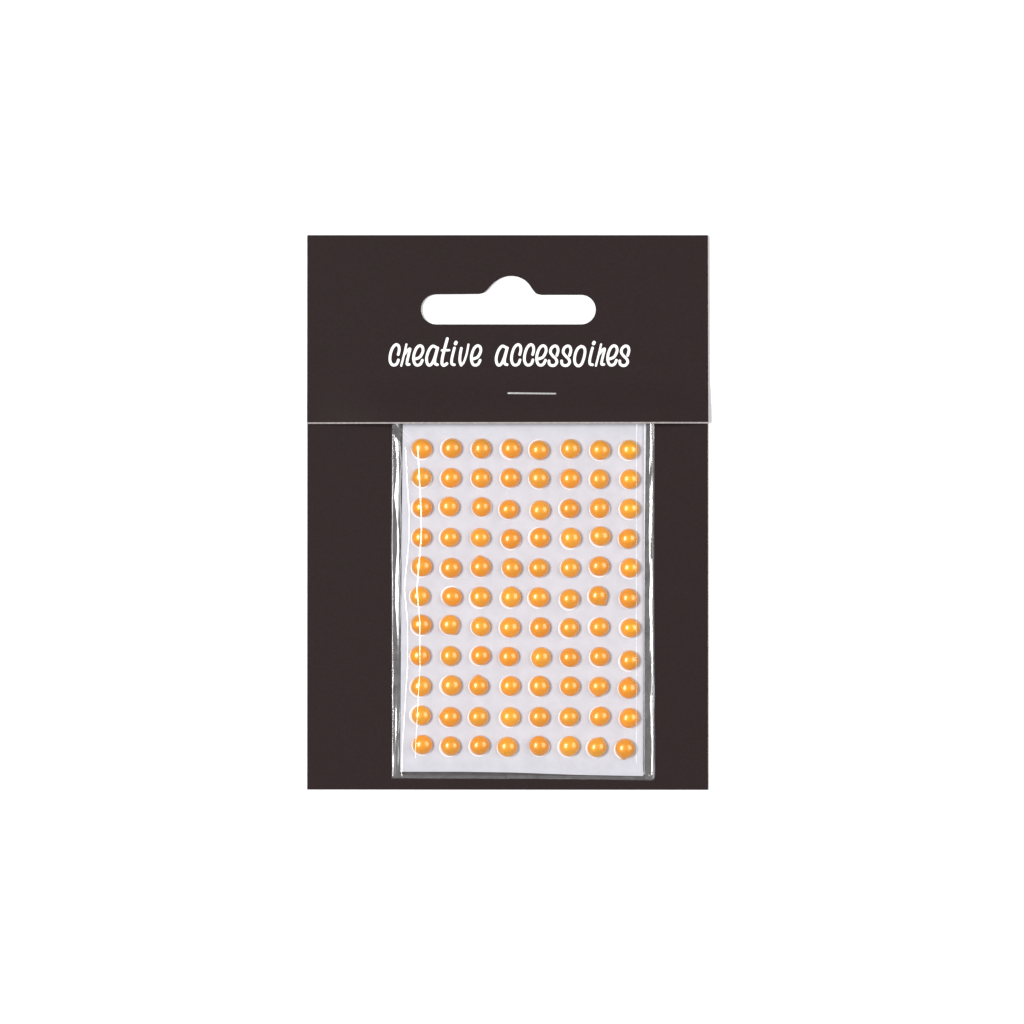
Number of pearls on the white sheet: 88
